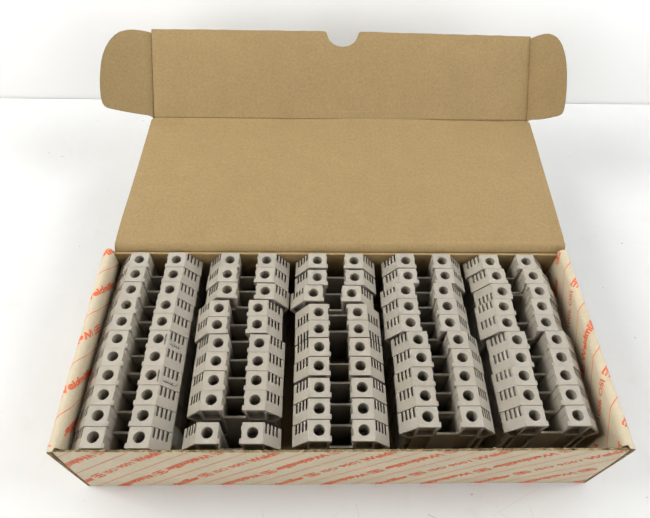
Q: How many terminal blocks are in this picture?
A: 51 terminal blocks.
